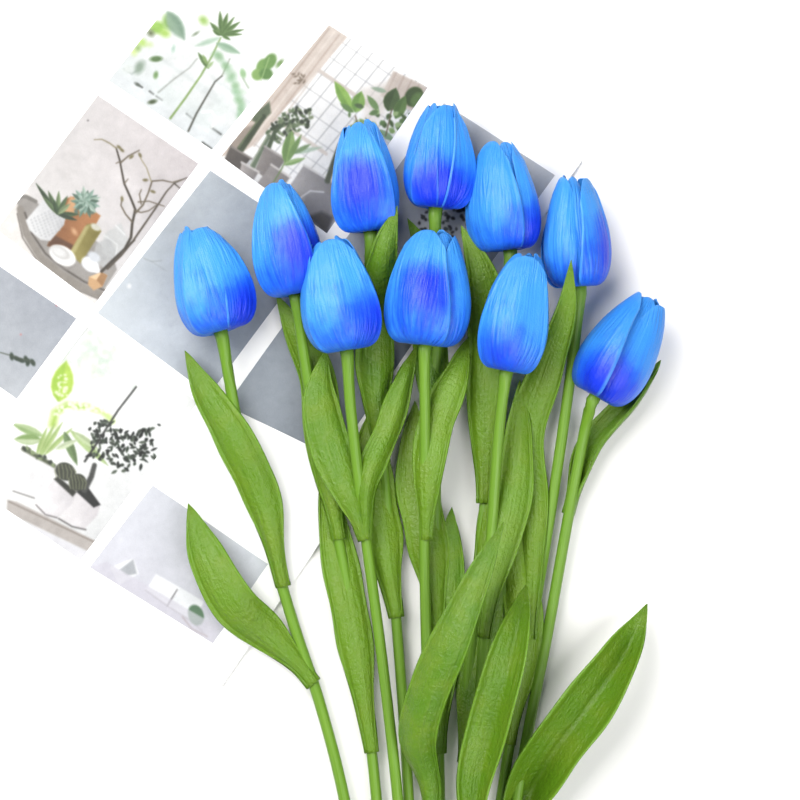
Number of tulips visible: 10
